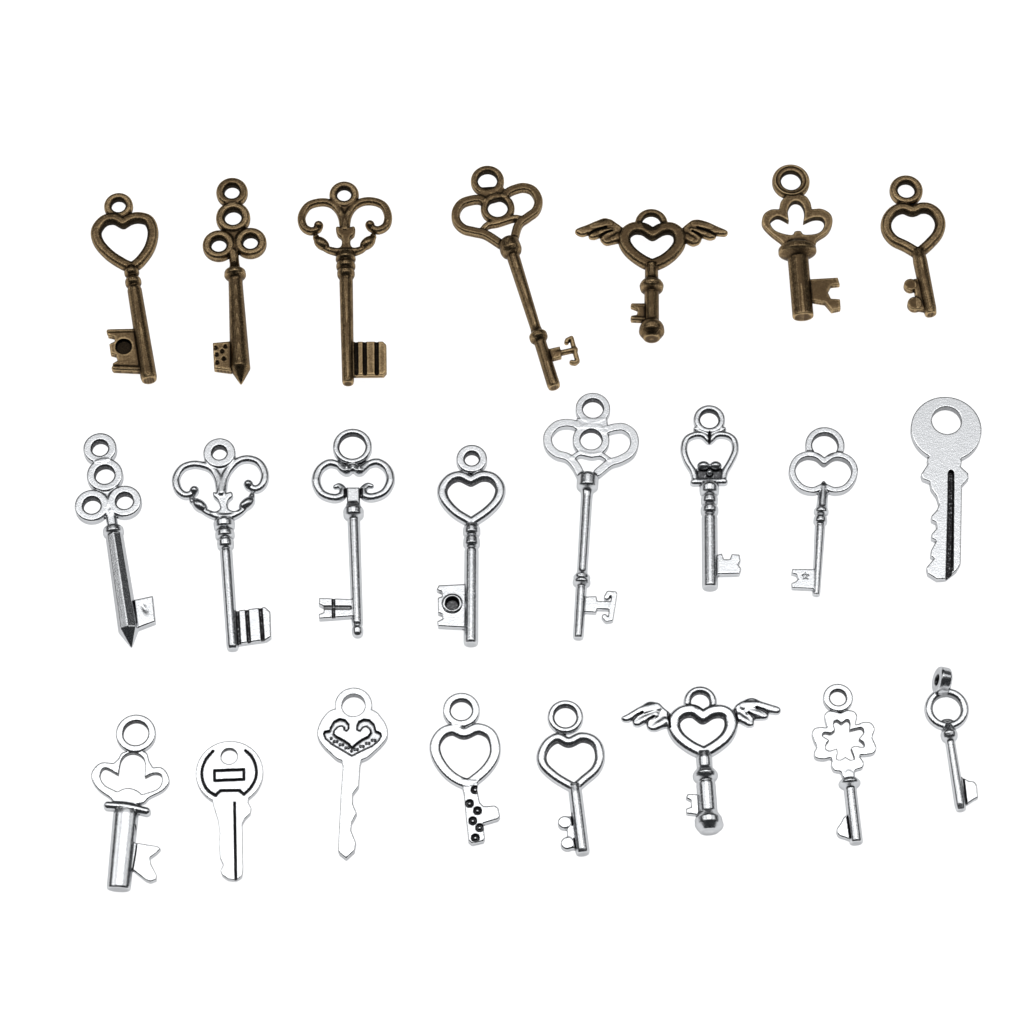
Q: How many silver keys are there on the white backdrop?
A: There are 16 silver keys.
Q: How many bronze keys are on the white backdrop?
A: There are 7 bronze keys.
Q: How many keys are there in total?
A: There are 23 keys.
